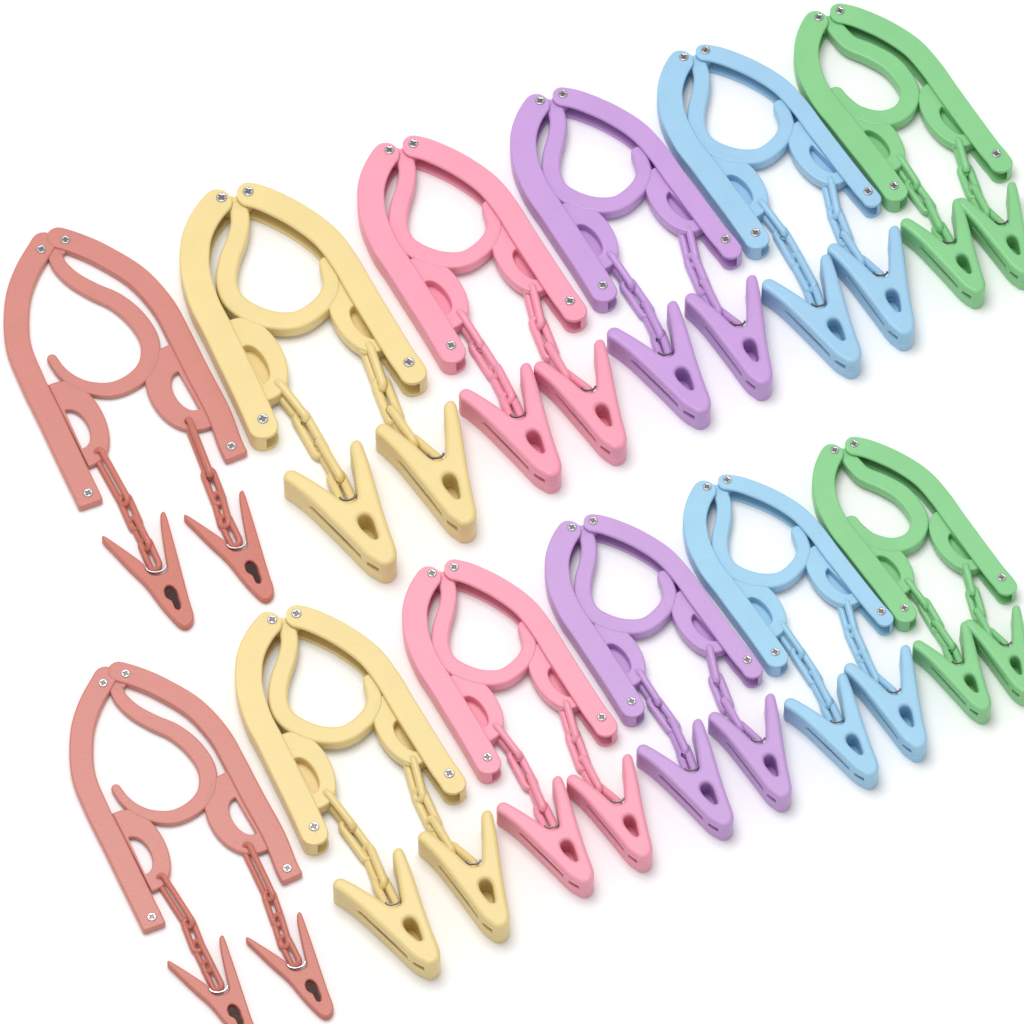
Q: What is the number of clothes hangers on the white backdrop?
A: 12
